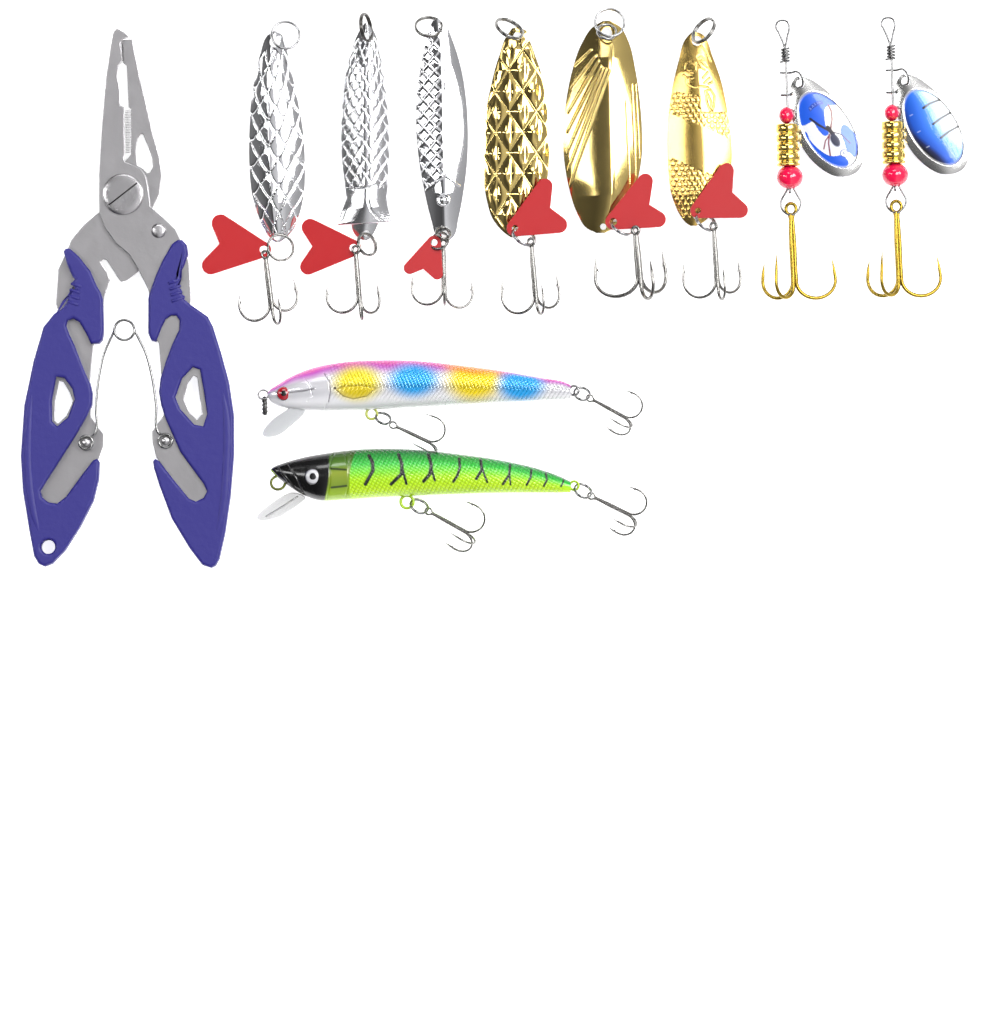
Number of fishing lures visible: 10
